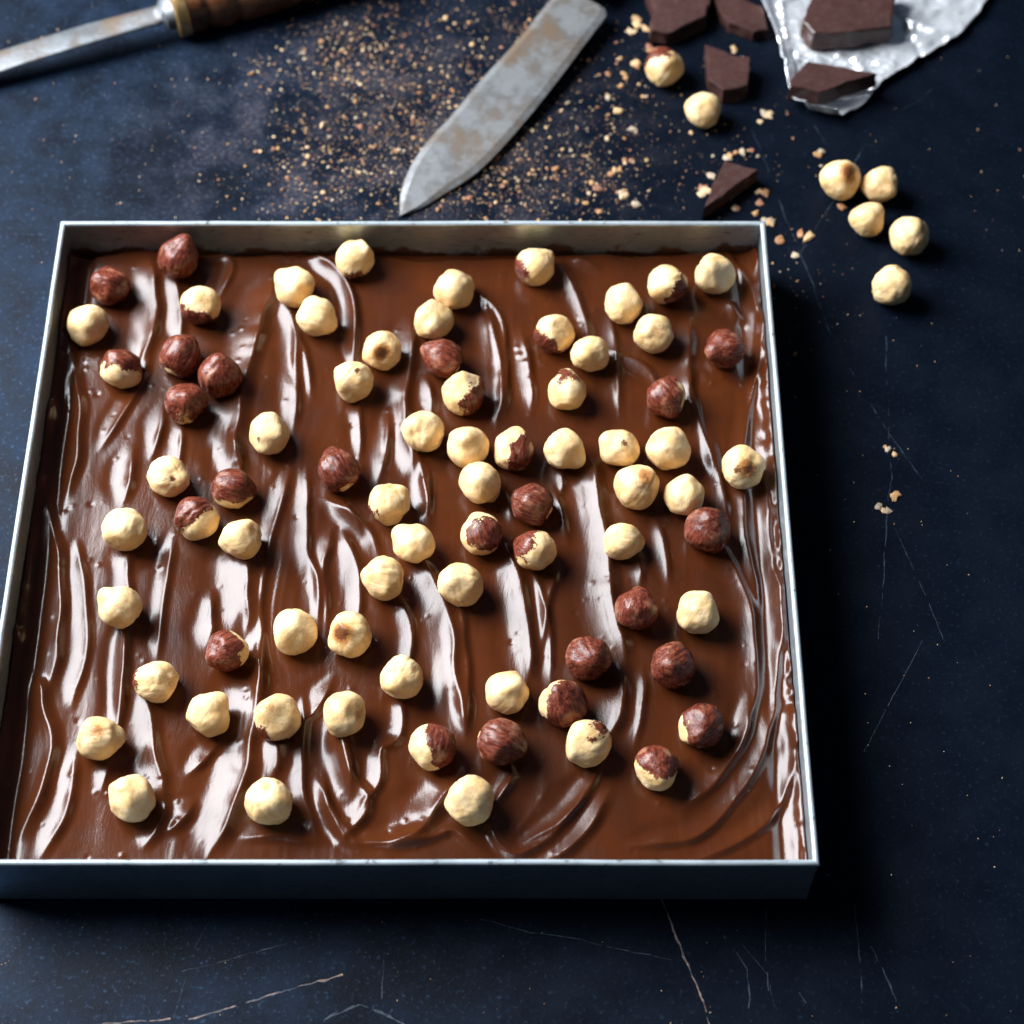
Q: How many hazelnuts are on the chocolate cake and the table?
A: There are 84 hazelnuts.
